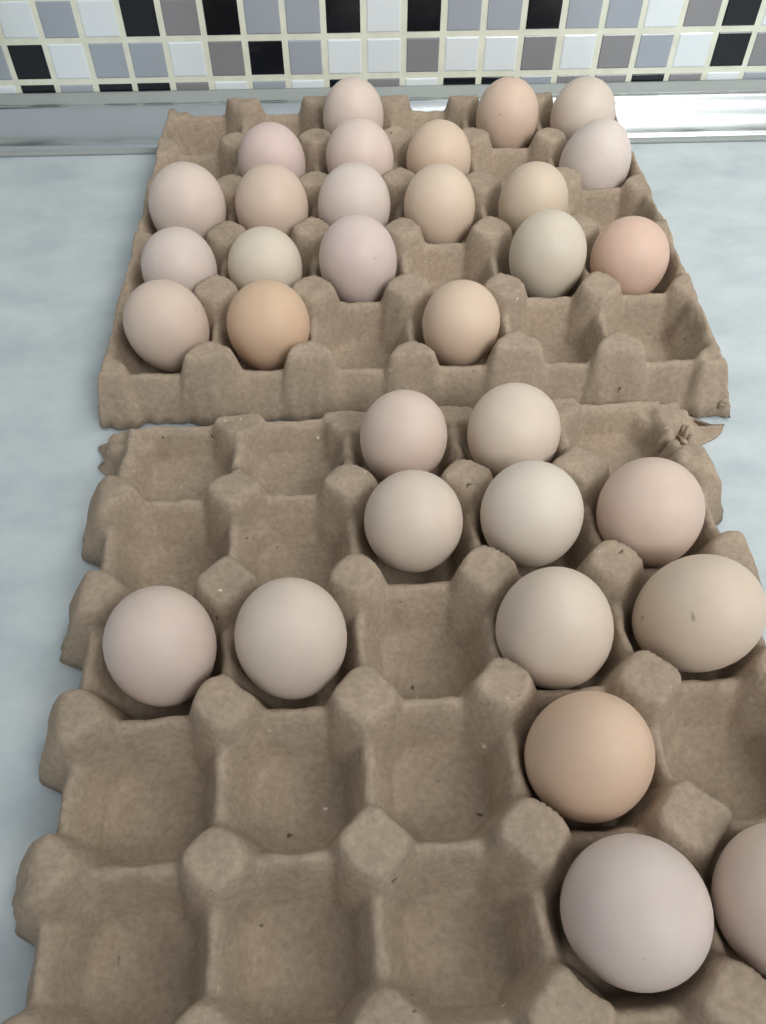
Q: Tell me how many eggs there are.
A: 32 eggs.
